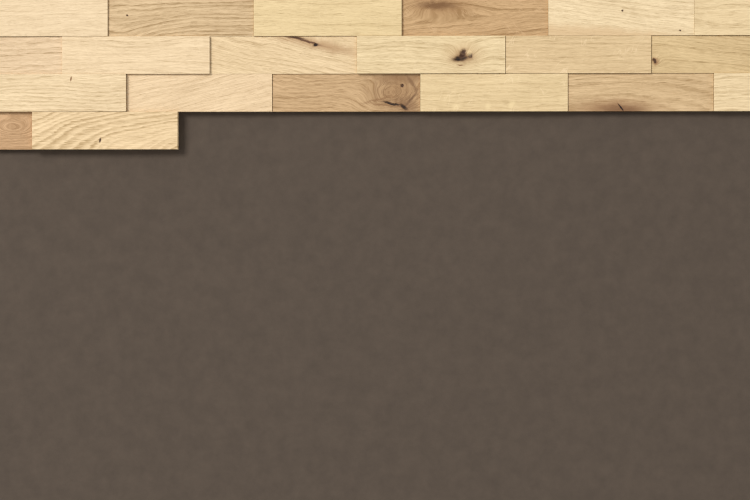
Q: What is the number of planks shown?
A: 20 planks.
